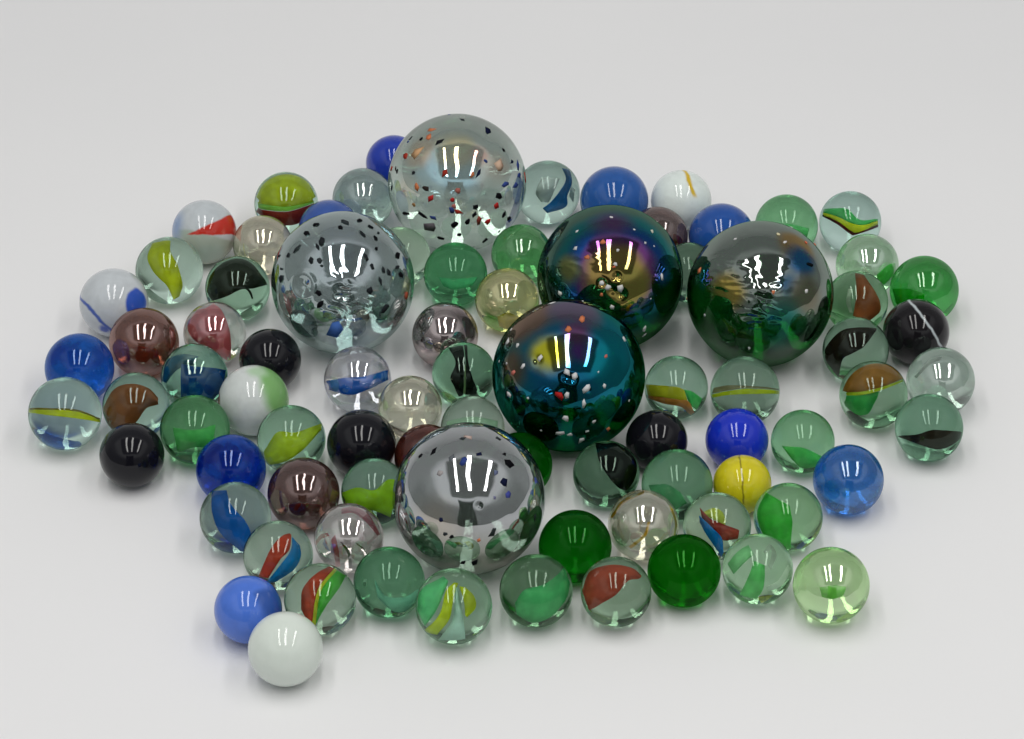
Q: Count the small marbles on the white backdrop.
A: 77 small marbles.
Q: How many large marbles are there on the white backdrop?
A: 6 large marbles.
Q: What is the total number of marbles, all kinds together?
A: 83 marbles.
